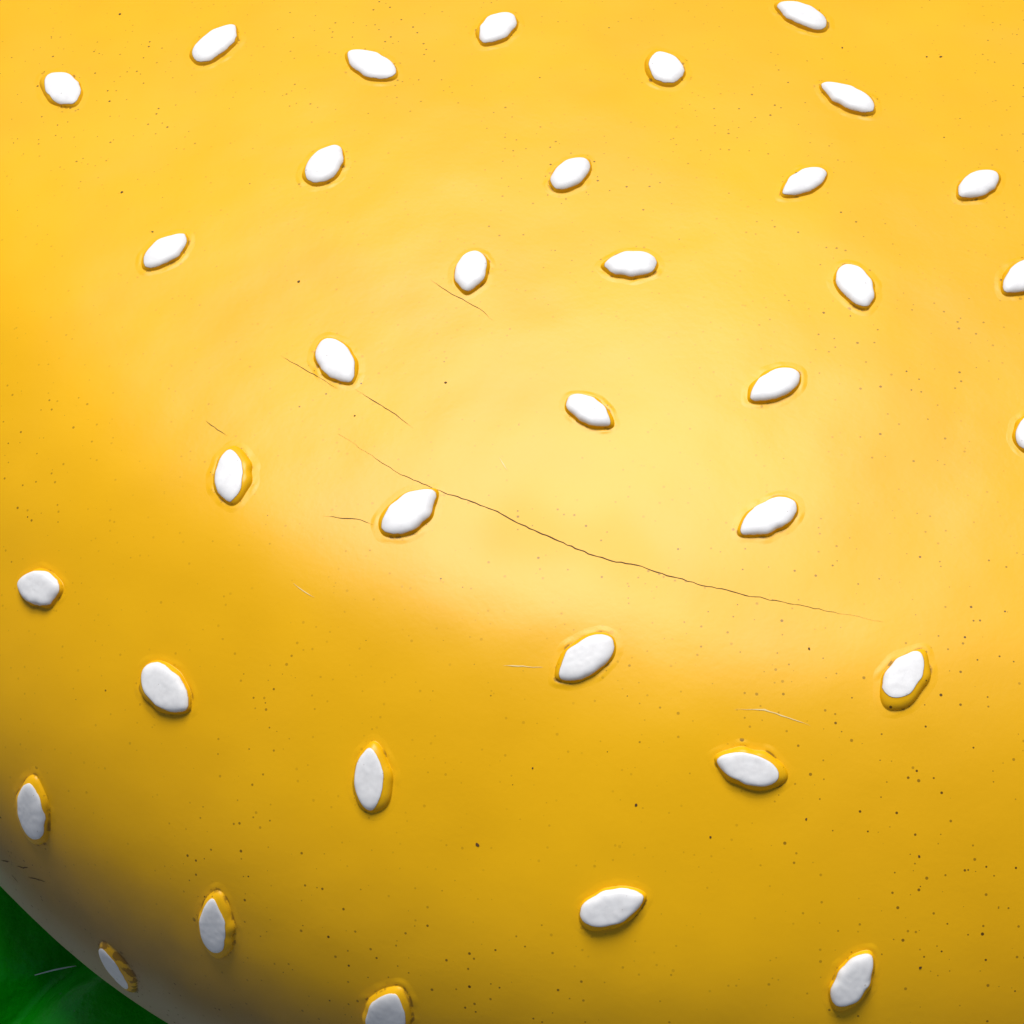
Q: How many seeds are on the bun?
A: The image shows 35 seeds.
